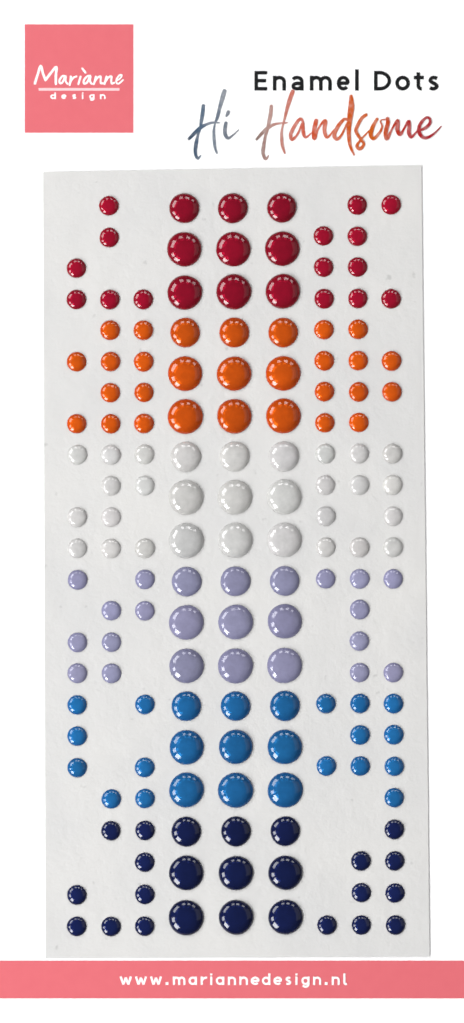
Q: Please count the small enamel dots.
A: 103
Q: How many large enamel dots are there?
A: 54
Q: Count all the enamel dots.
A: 157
